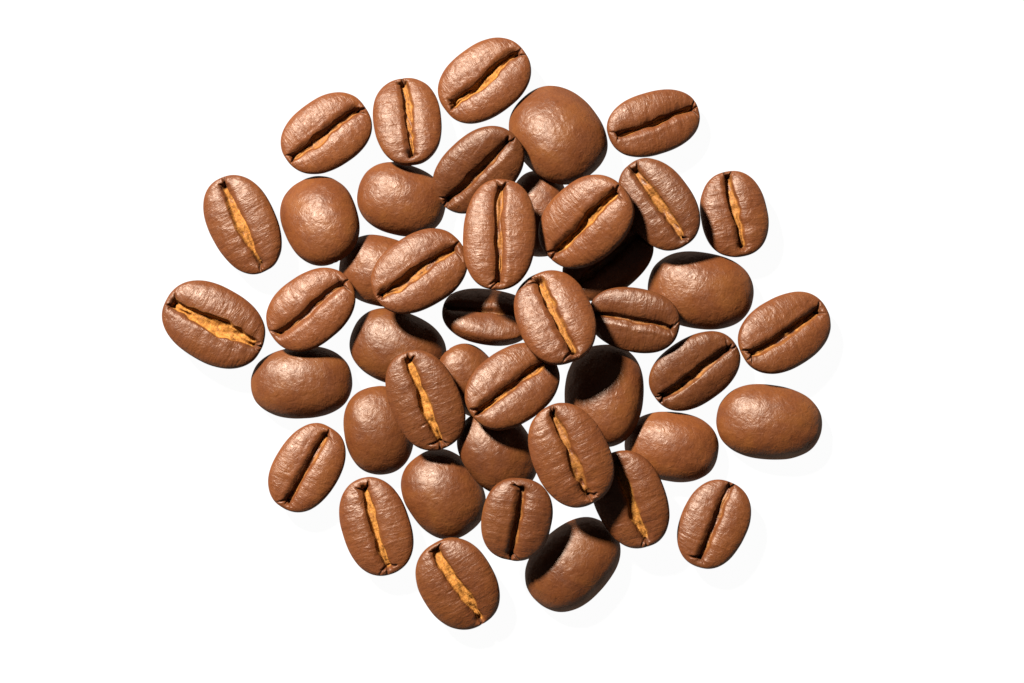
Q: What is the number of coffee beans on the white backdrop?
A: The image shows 44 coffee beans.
